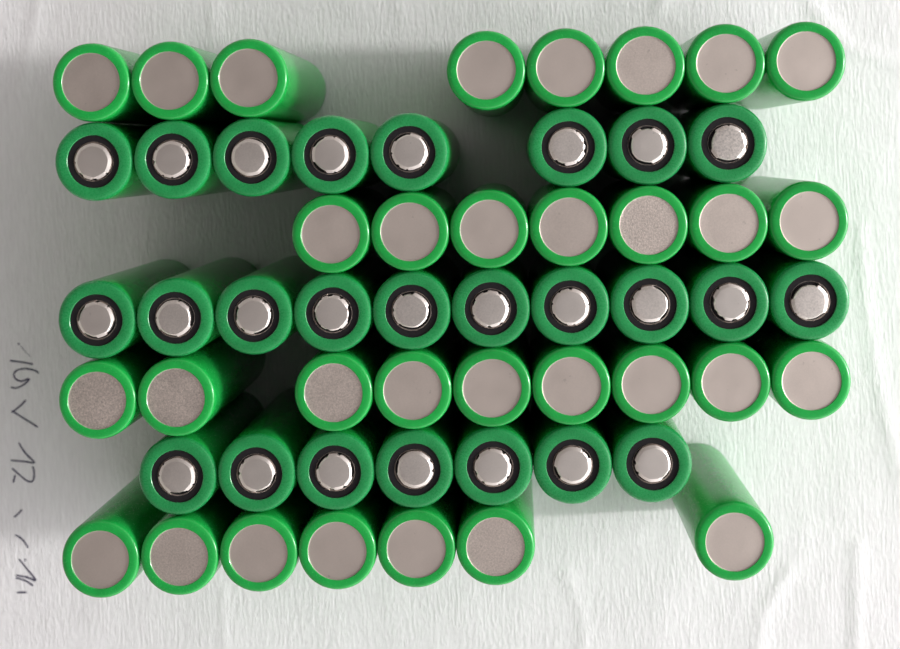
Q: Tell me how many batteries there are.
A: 56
